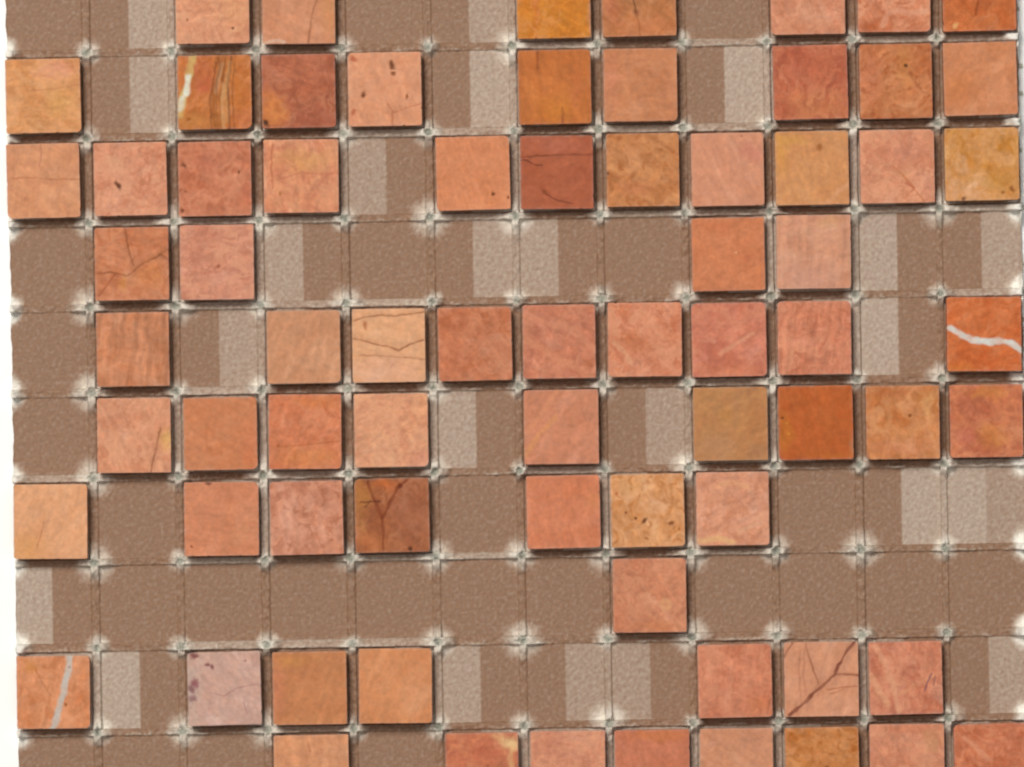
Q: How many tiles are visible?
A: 72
